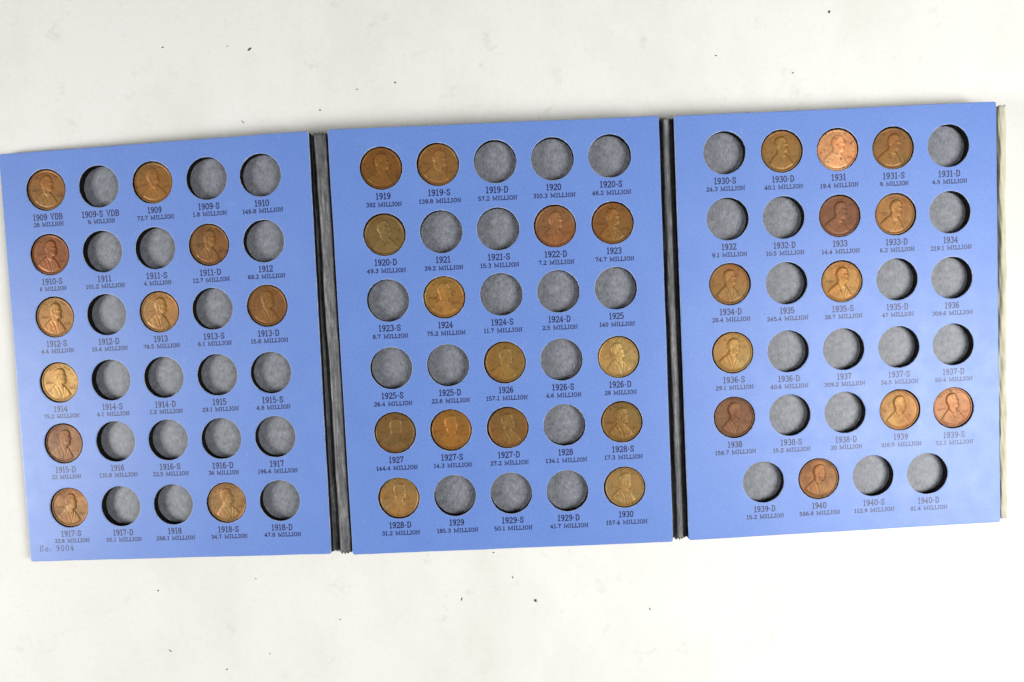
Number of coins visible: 37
